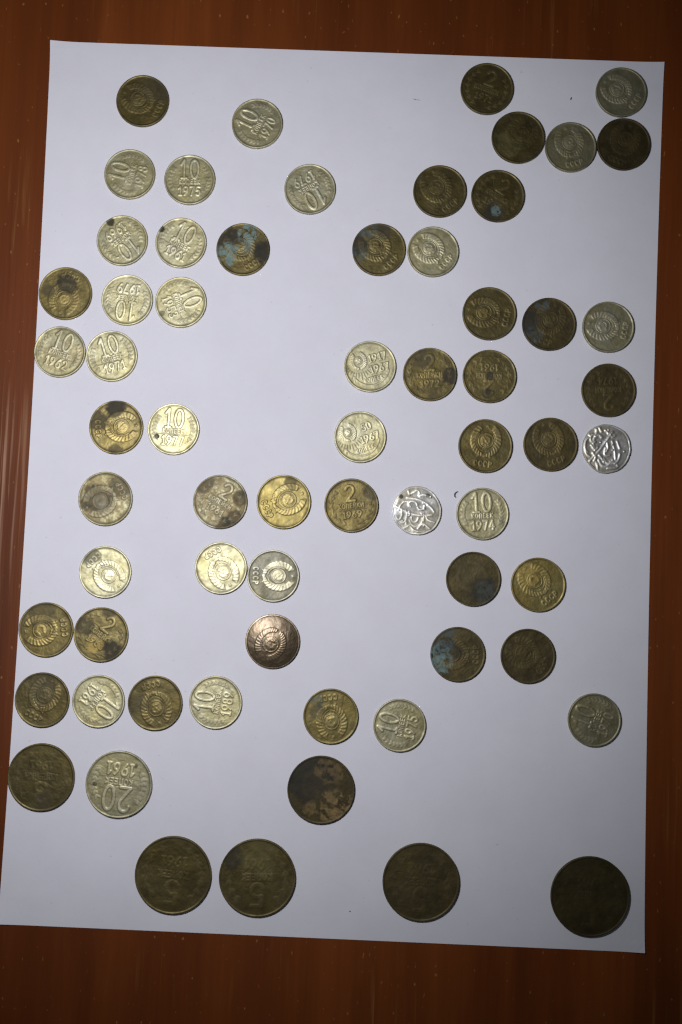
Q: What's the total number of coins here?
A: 65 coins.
